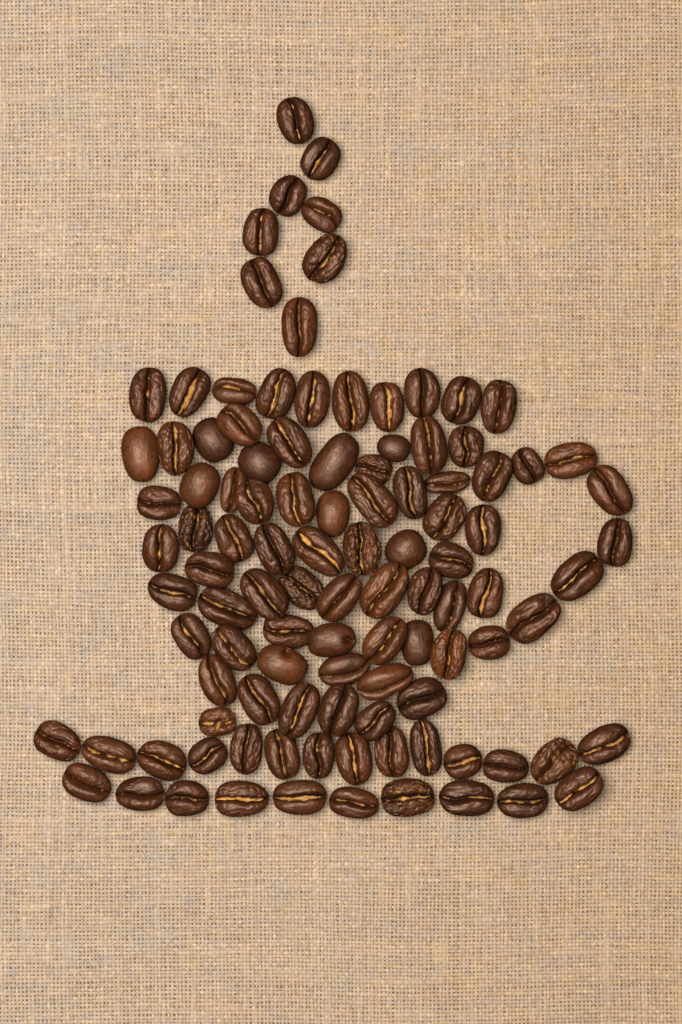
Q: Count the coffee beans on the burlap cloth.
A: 107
